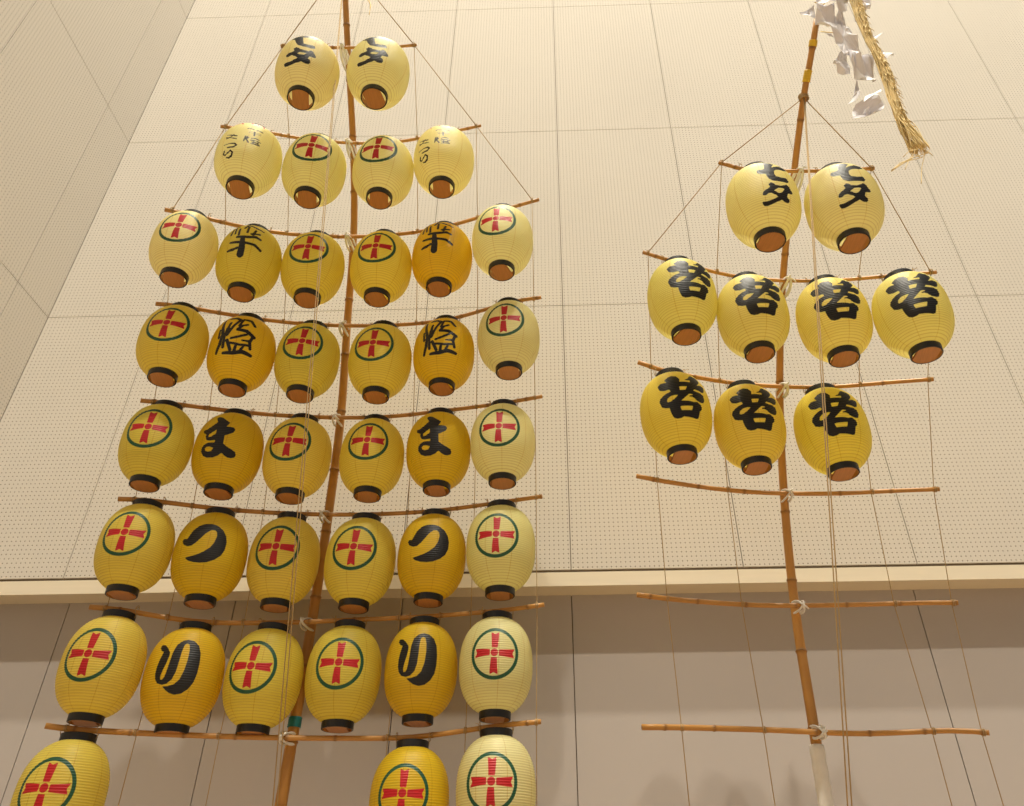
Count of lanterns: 48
